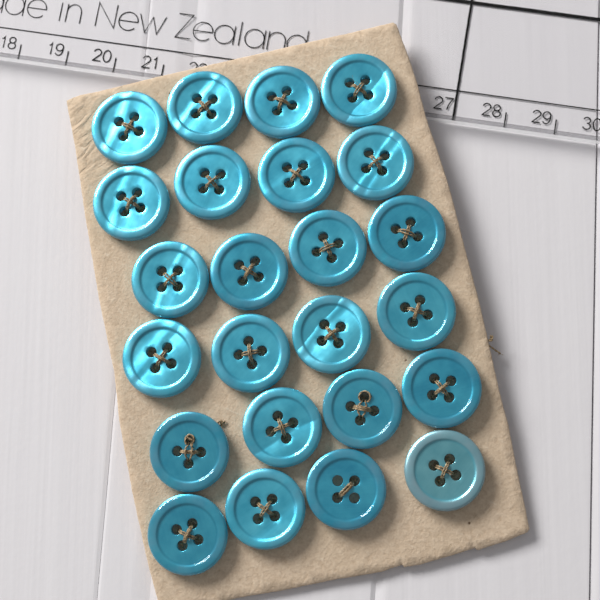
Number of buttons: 24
